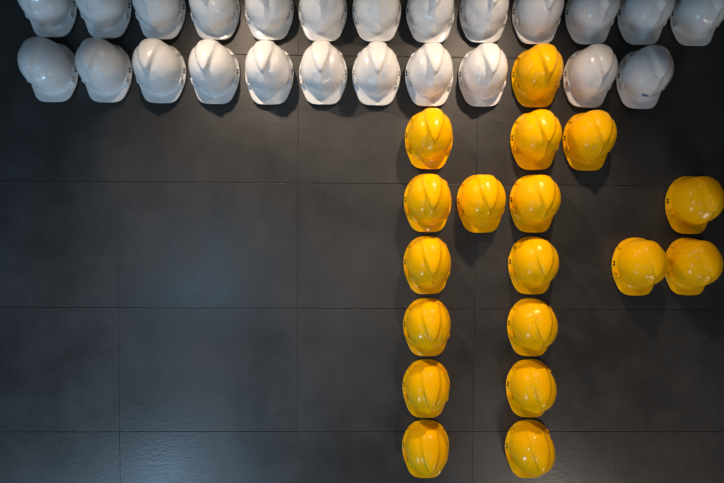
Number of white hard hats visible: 24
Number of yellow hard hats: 18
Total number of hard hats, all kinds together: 42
